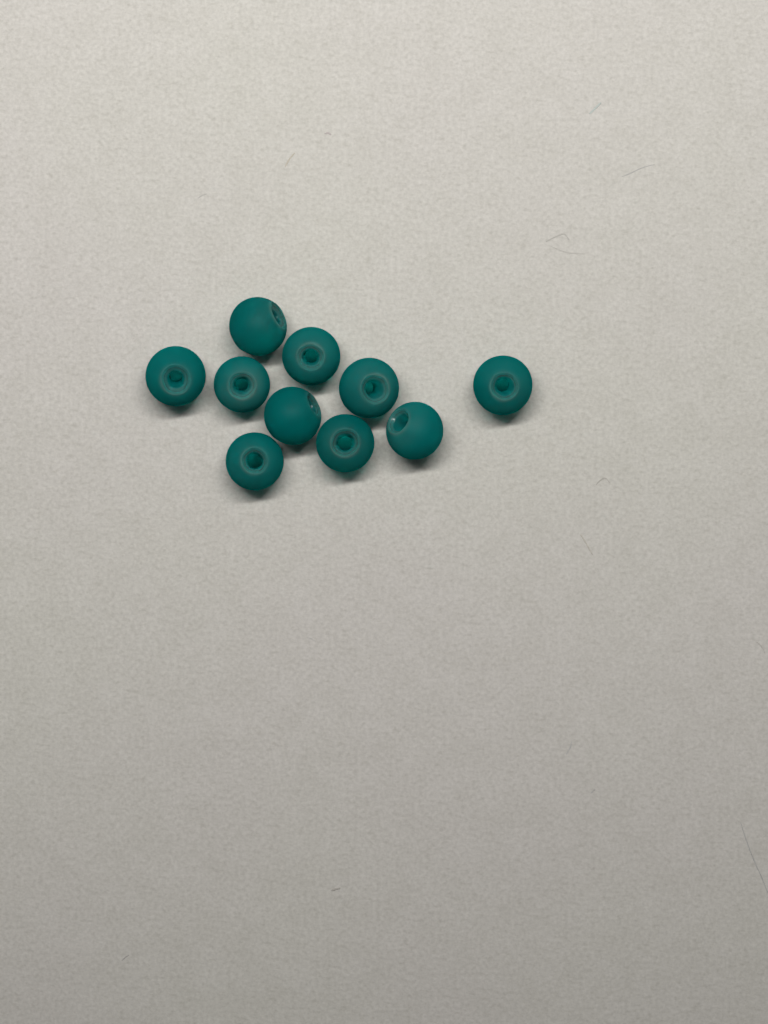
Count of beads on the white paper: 10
